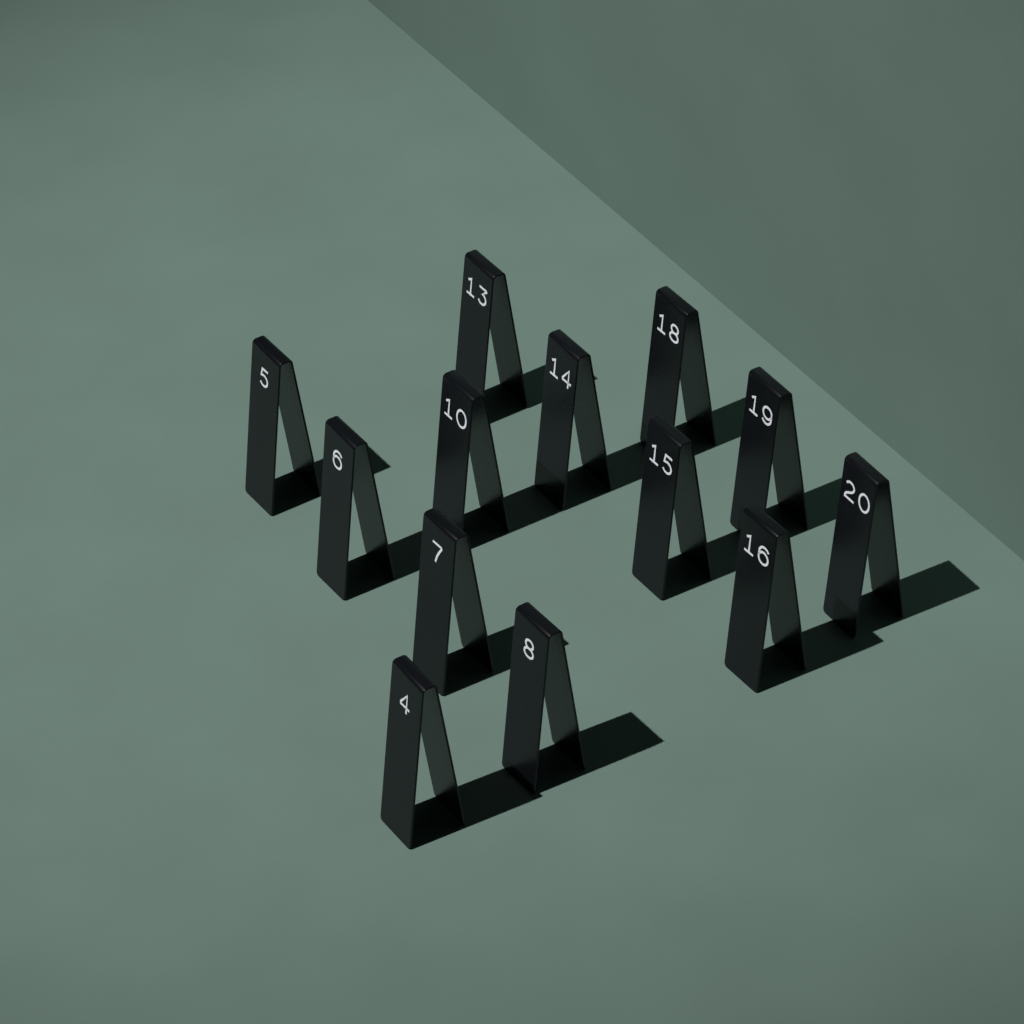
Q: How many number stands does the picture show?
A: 13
